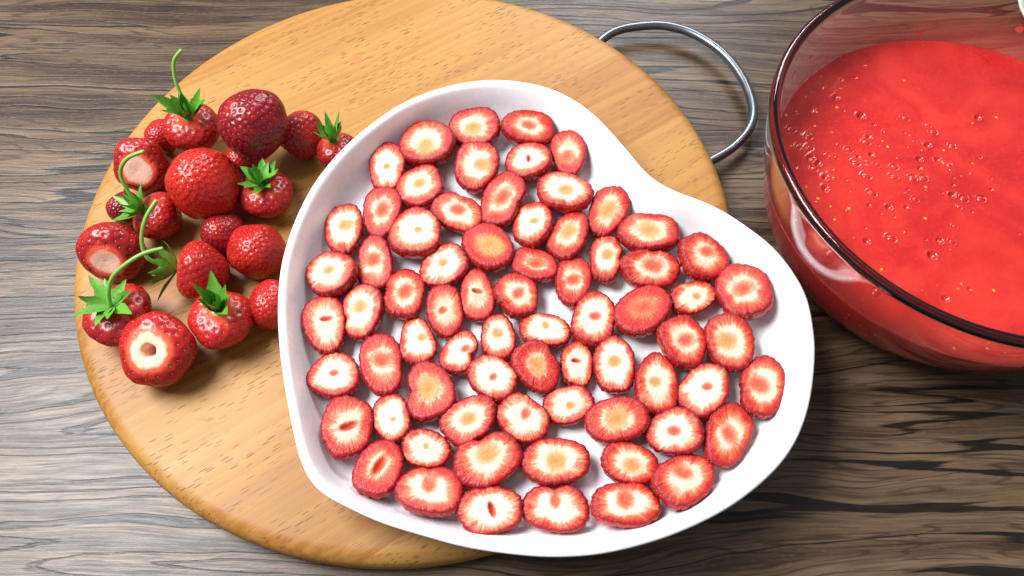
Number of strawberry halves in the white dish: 71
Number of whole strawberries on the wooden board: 19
